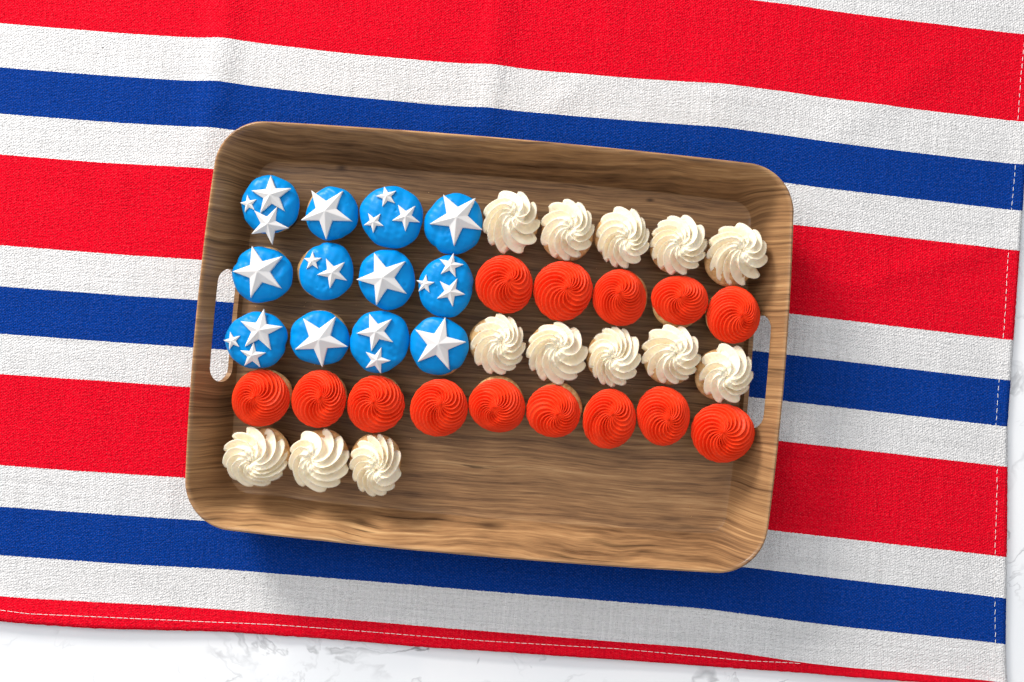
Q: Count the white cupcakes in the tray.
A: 13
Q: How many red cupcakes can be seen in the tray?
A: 14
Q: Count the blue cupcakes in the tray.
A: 12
